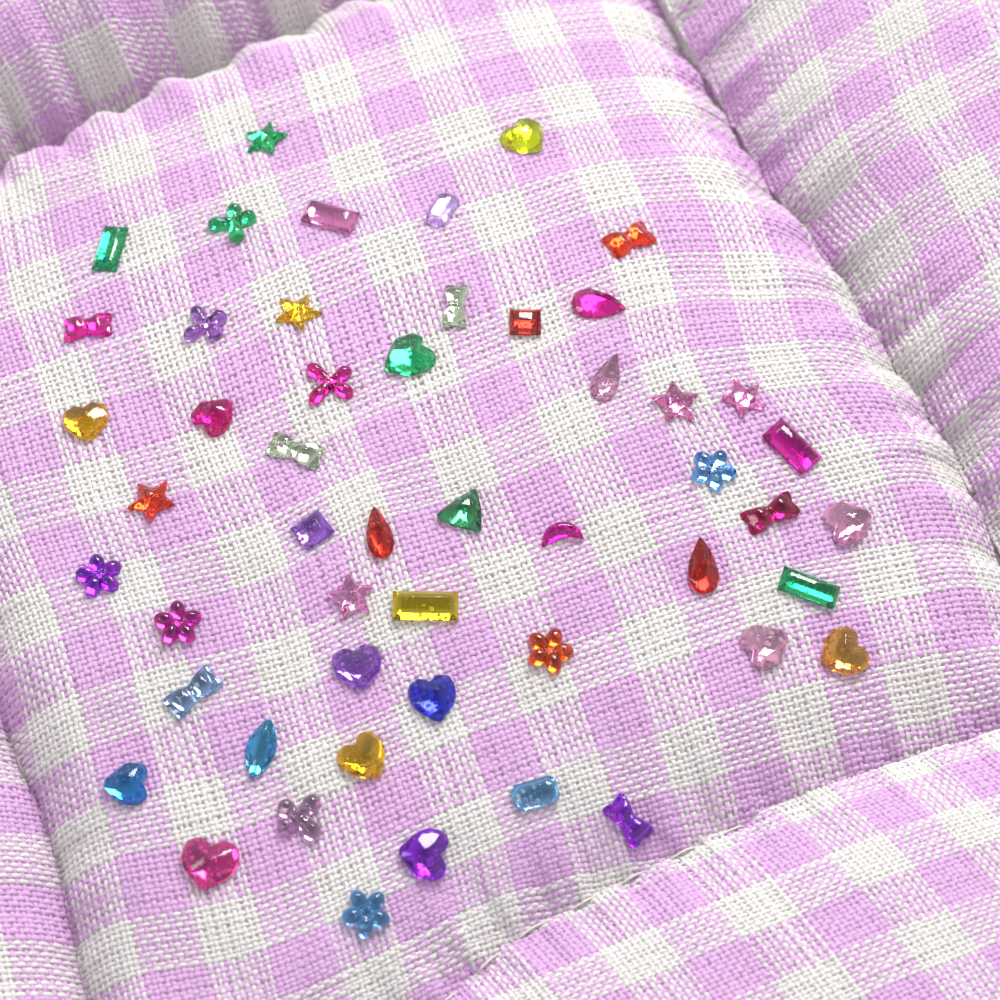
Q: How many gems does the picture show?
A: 51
